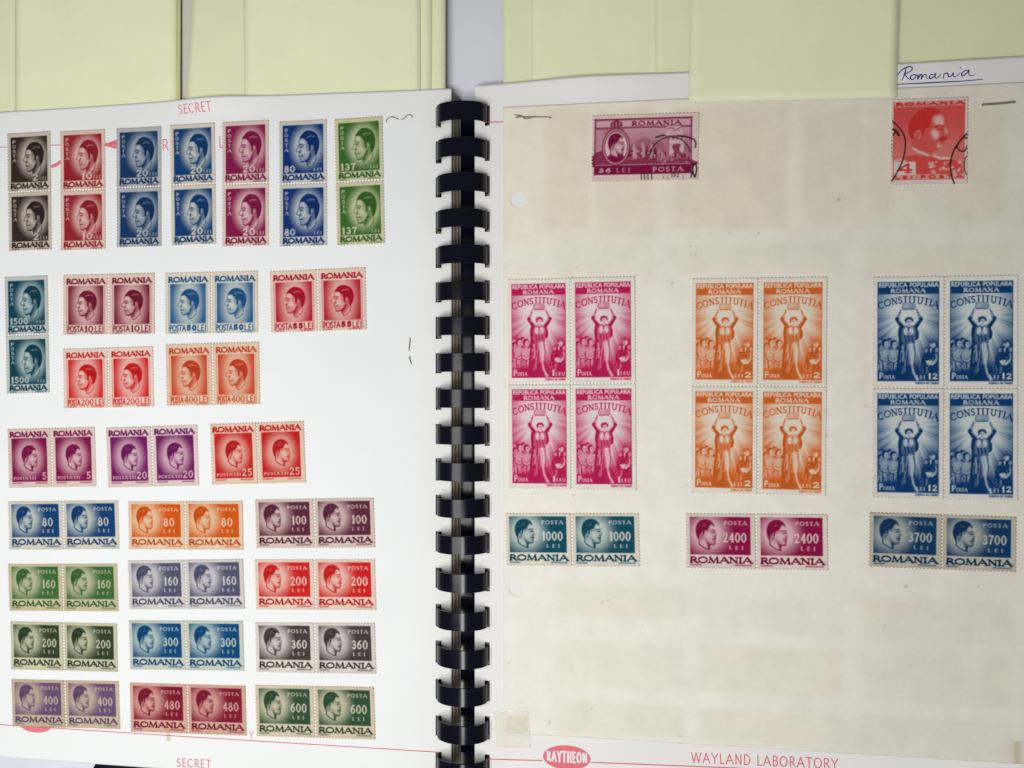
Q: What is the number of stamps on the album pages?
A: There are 76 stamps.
